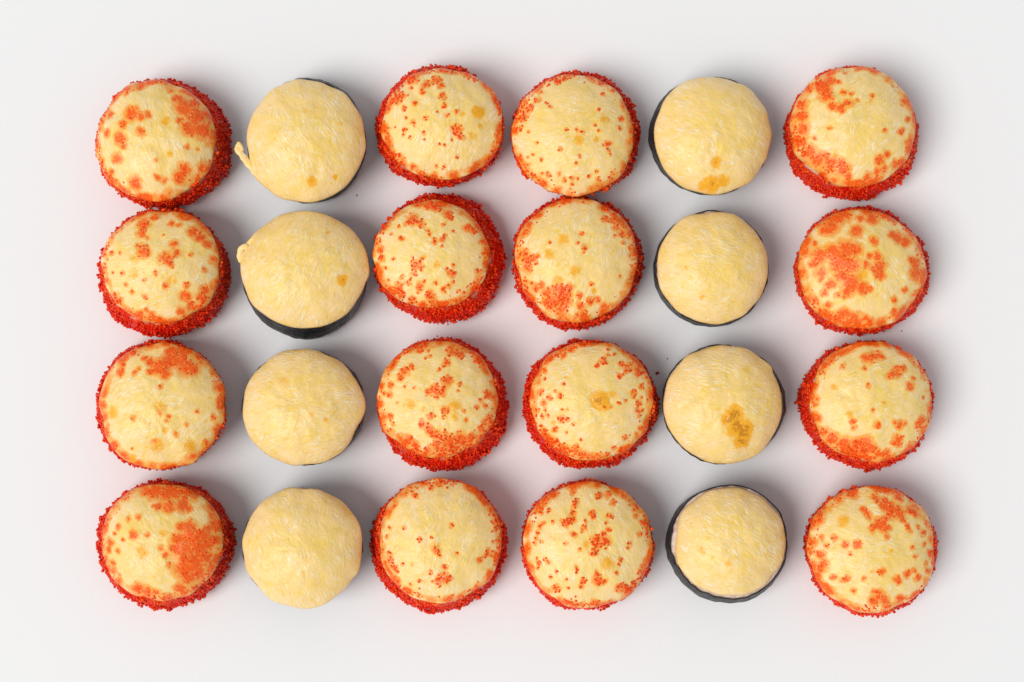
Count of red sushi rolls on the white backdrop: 16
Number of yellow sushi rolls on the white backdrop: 8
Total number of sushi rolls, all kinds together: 24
